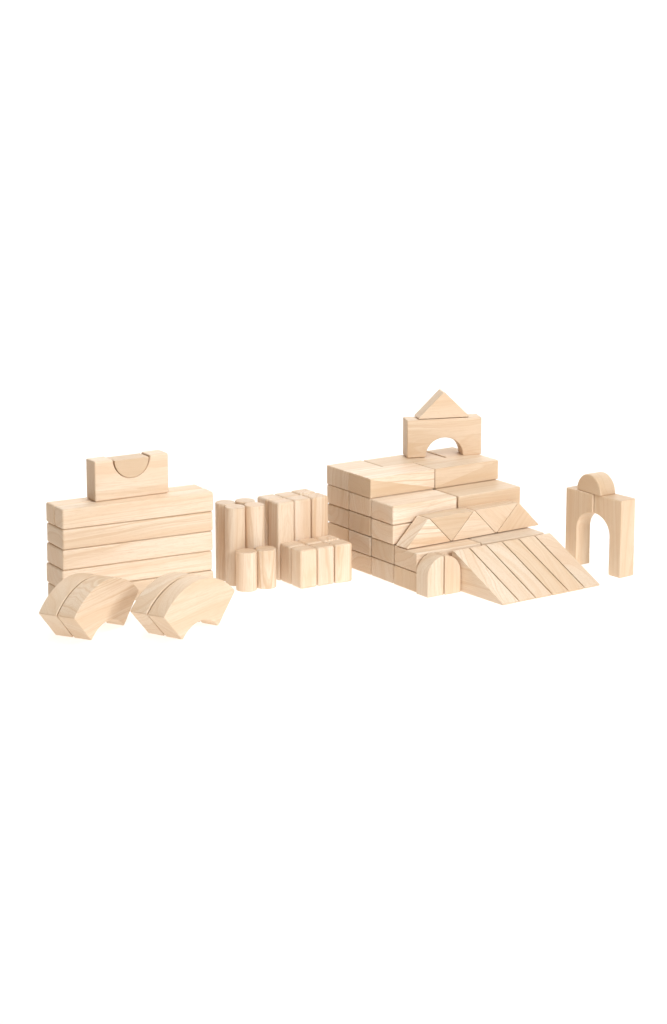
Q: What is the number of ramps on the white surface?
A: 6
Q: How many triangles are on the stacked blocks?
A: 6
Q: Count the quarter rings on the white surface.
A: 4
